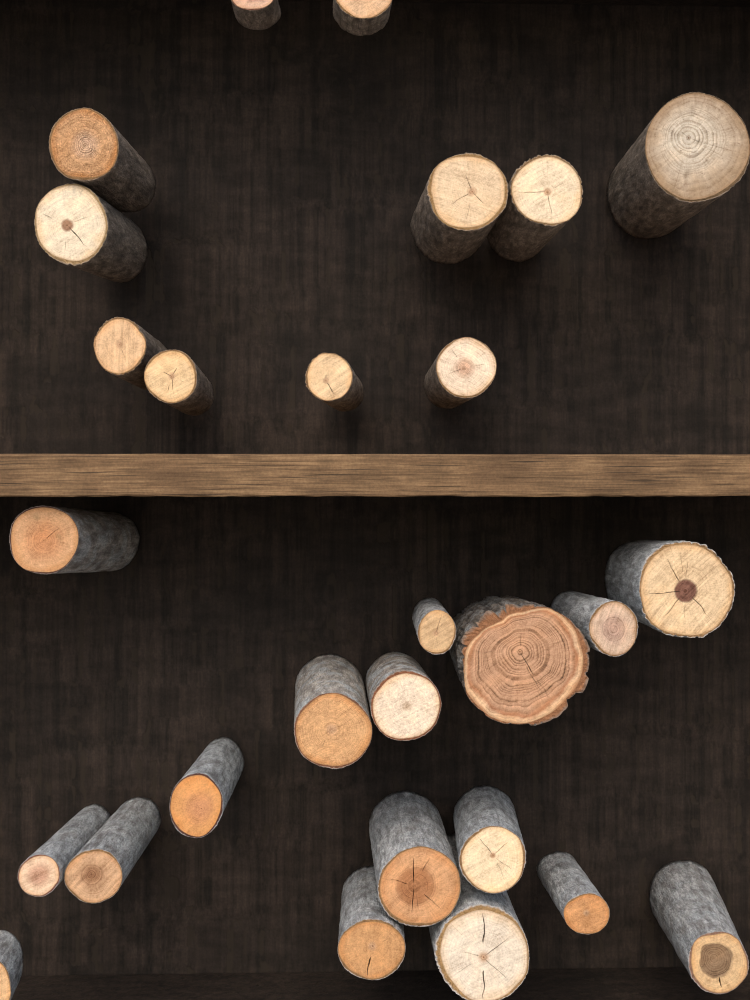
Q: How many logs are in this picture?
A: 28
